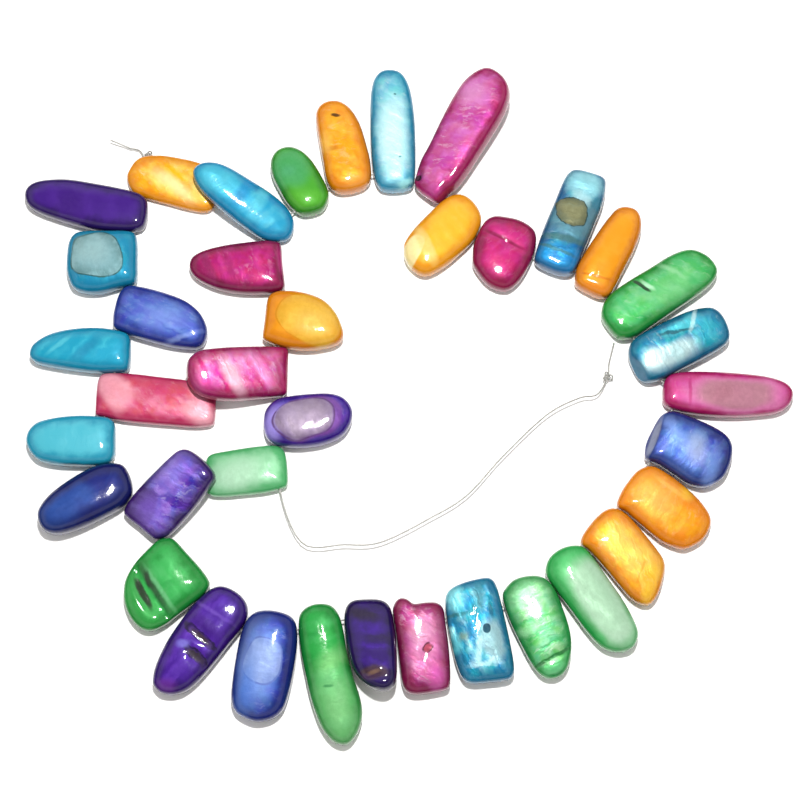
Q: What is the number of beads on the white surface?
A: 38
